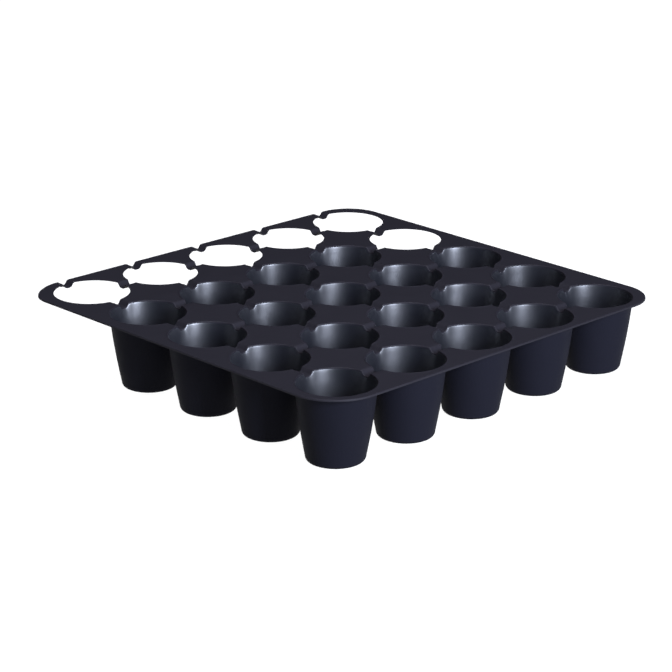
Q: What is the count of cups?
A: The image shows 19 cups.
